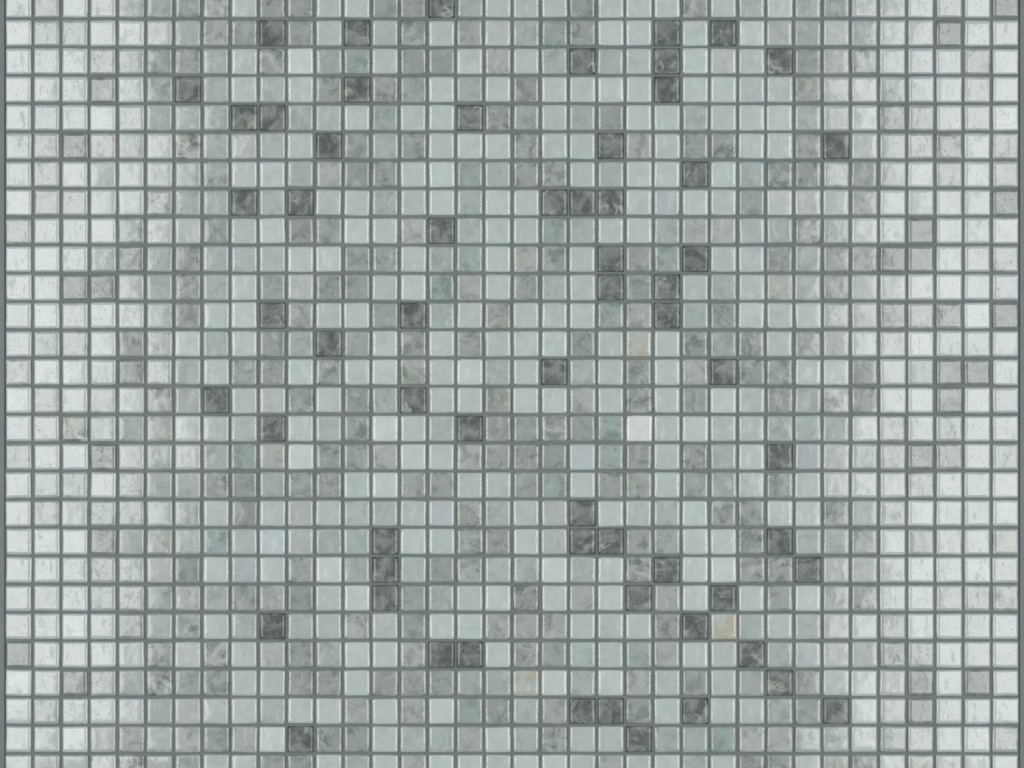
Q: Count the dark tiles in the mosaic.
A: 62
